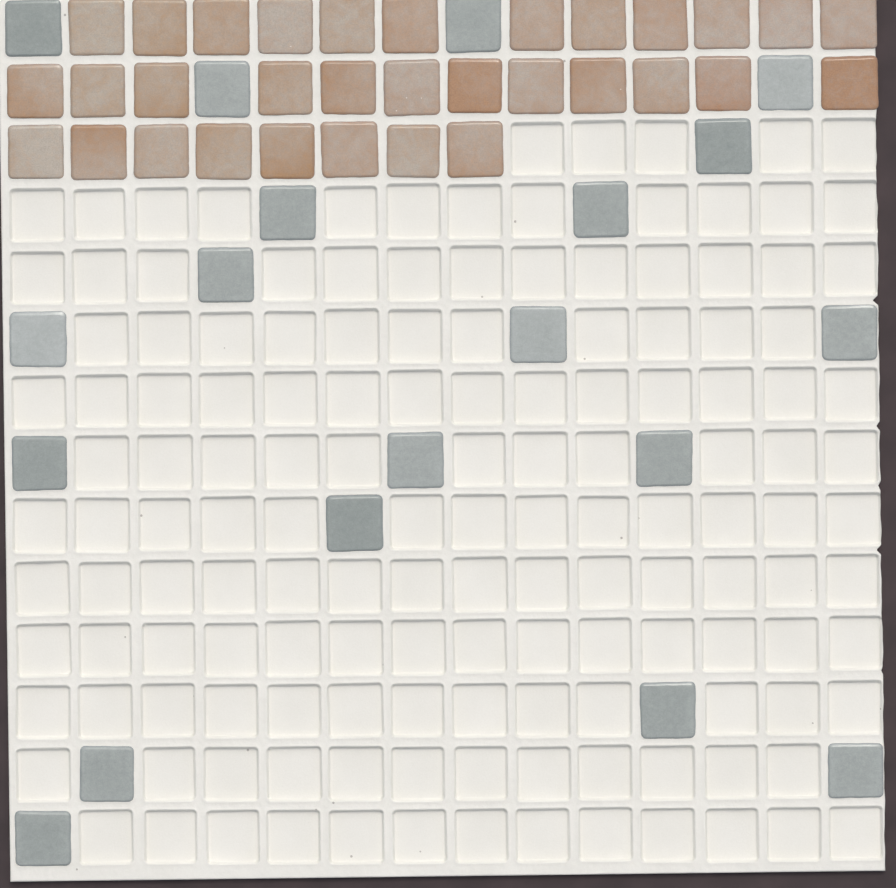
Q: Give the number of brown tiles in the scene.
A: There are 32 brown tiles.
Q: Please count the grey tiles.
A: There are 19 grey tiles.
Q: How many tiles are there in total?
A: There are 51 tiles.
